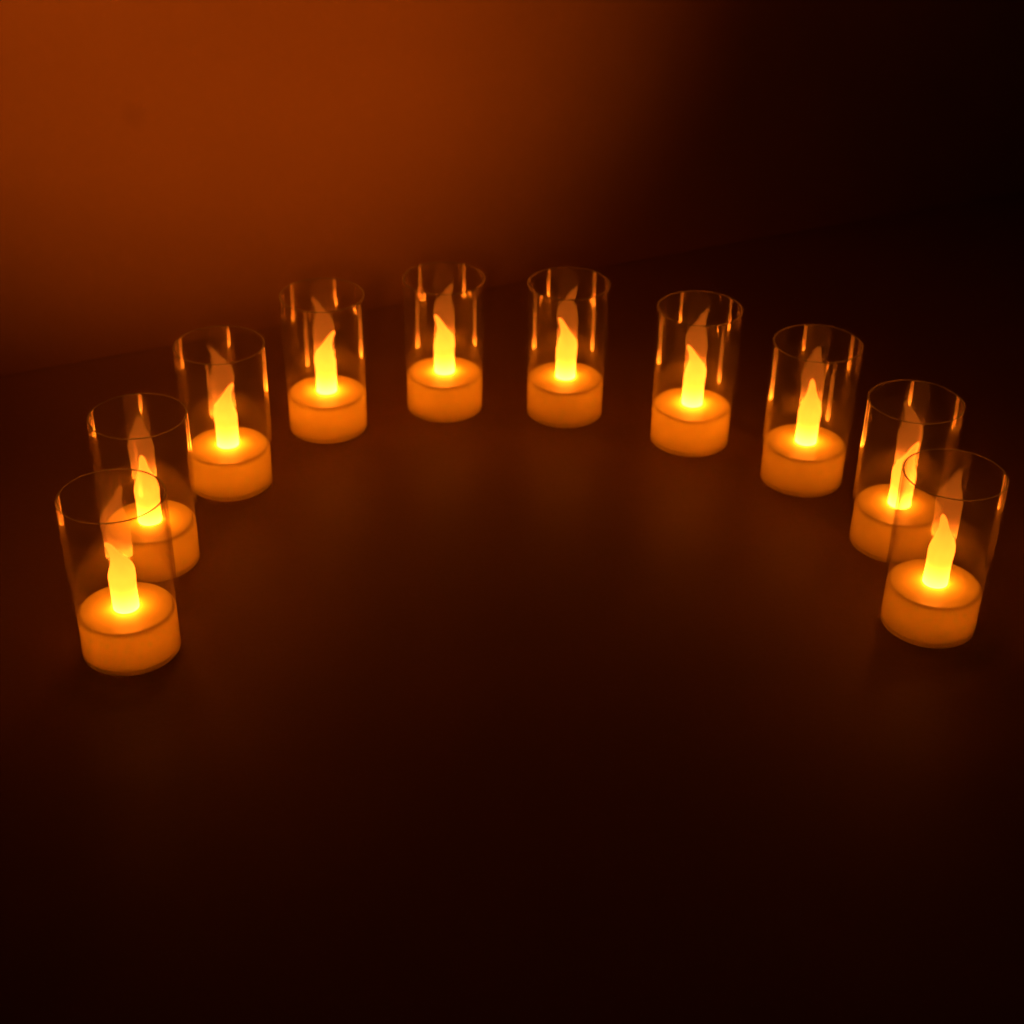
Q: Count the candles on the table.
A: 10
